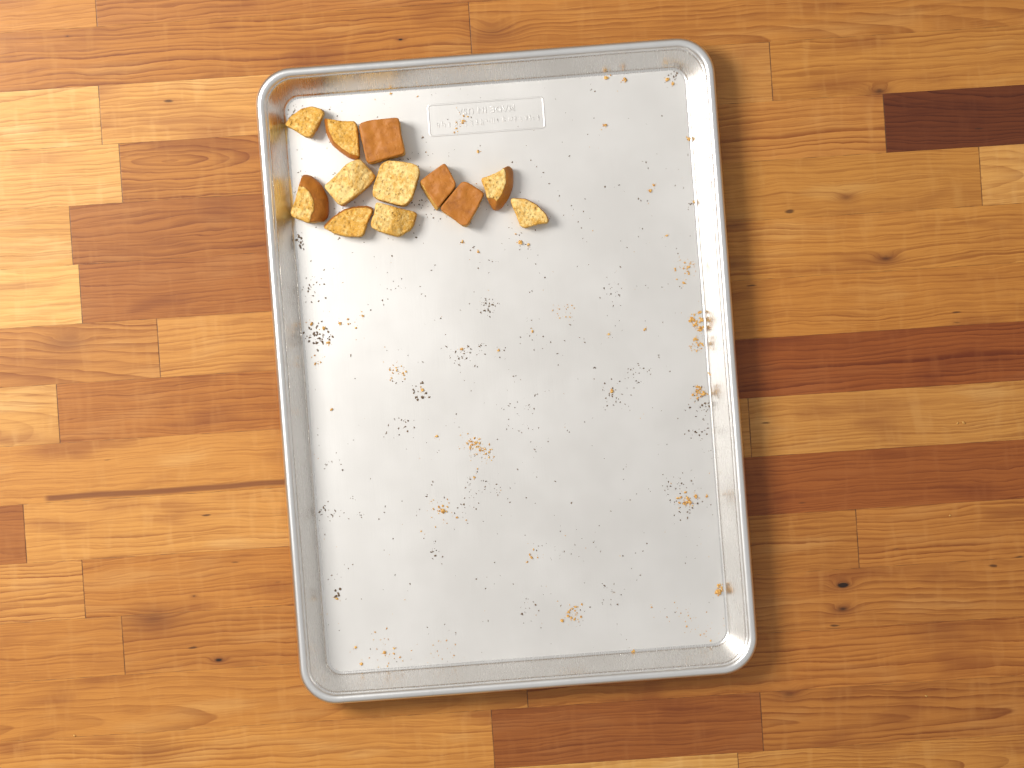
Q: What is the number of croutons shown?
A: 12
